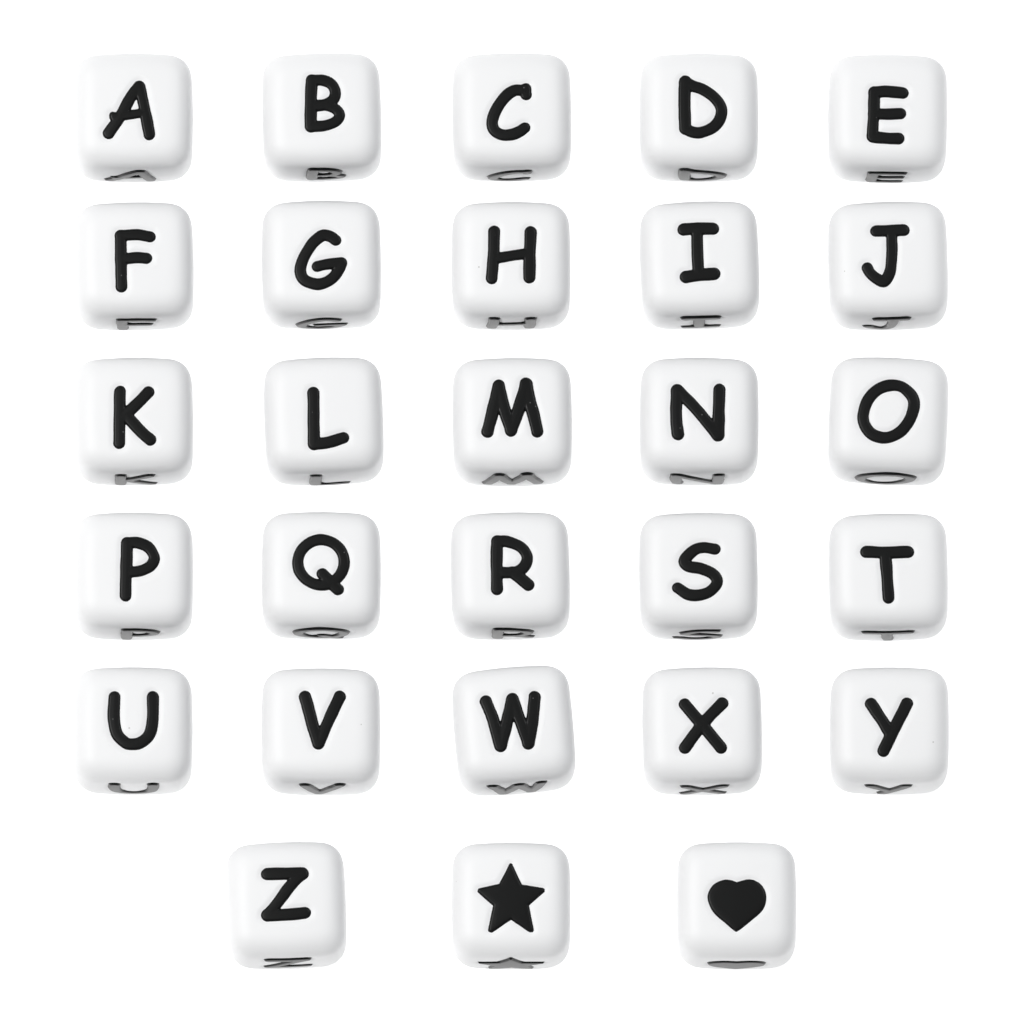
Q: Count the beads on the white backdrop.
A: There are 28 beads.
